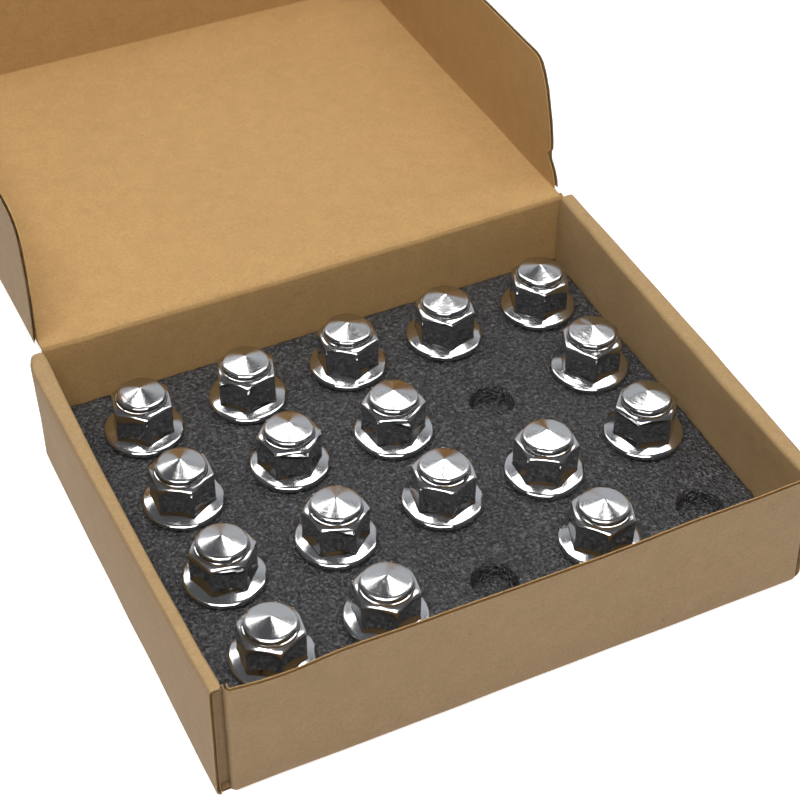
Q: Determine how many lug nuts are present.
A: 17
